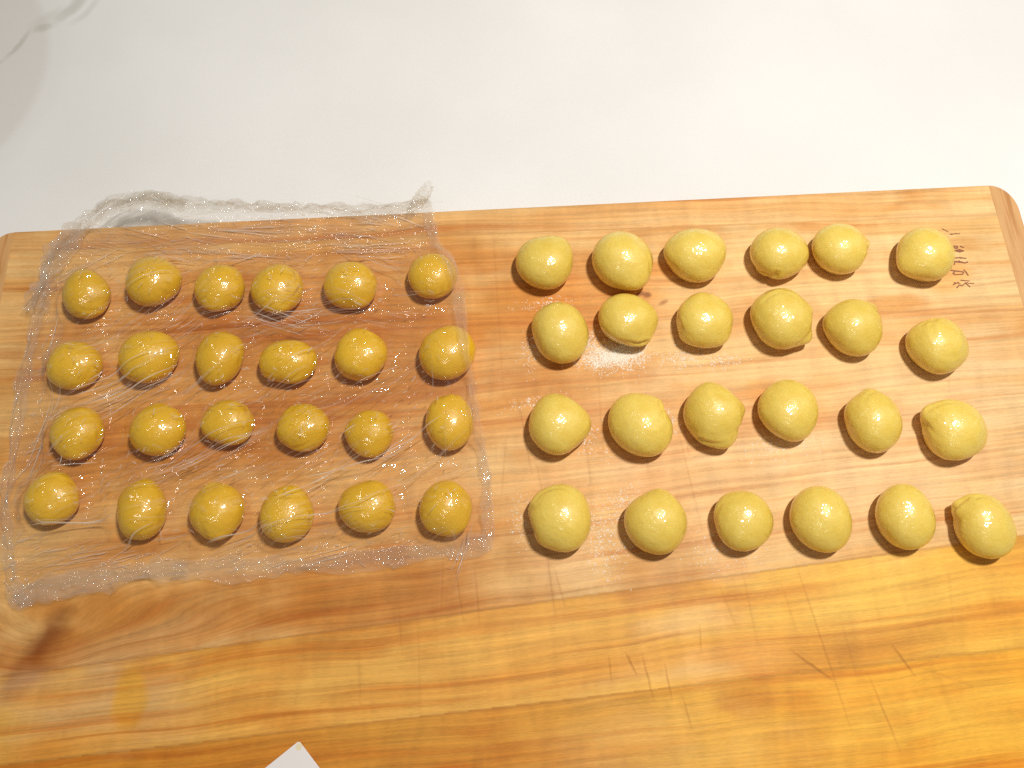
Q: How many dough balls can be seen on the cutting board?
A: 48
